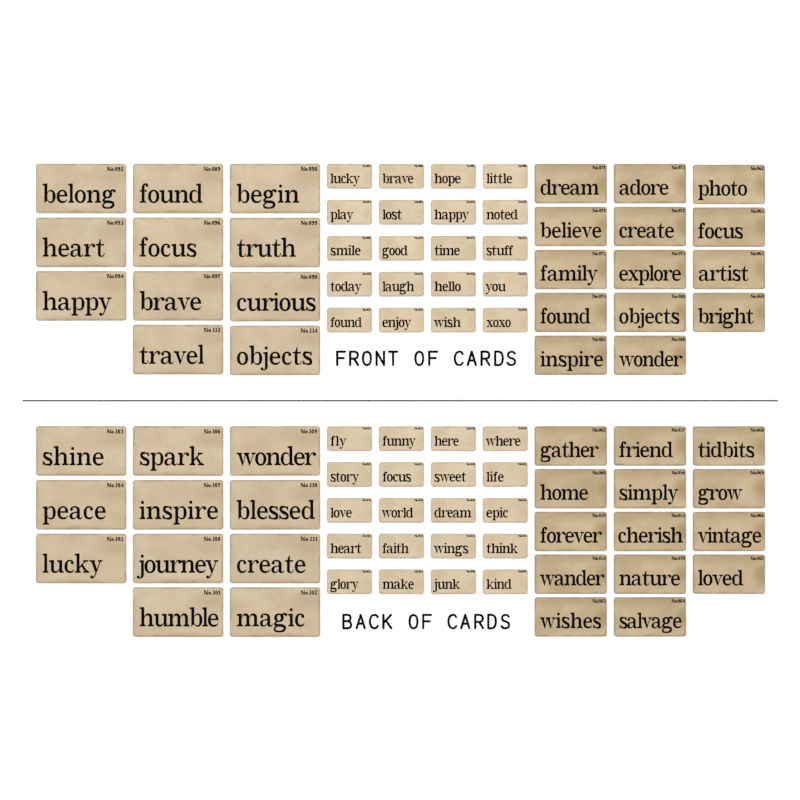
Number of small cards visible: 40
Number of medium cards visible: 28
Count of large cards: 22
